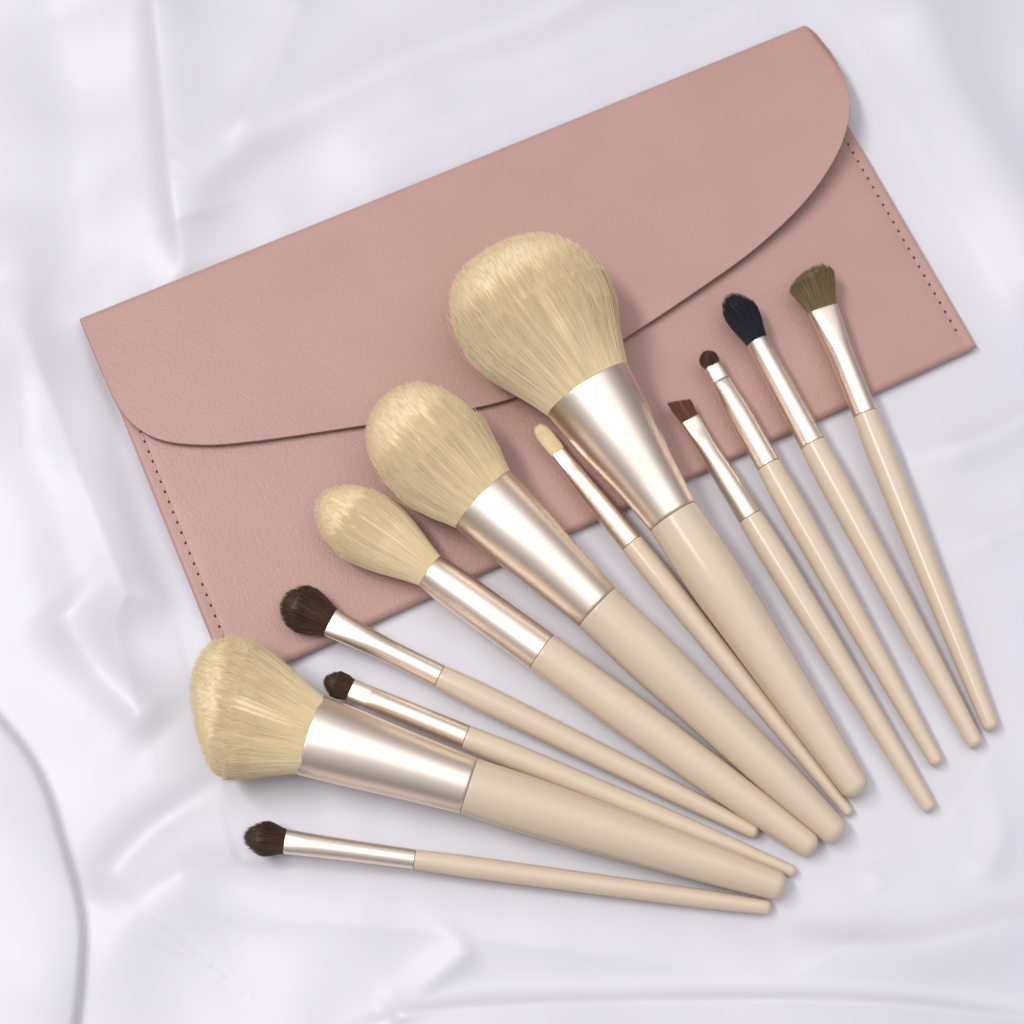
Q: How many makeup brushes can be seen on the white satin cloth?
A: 12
